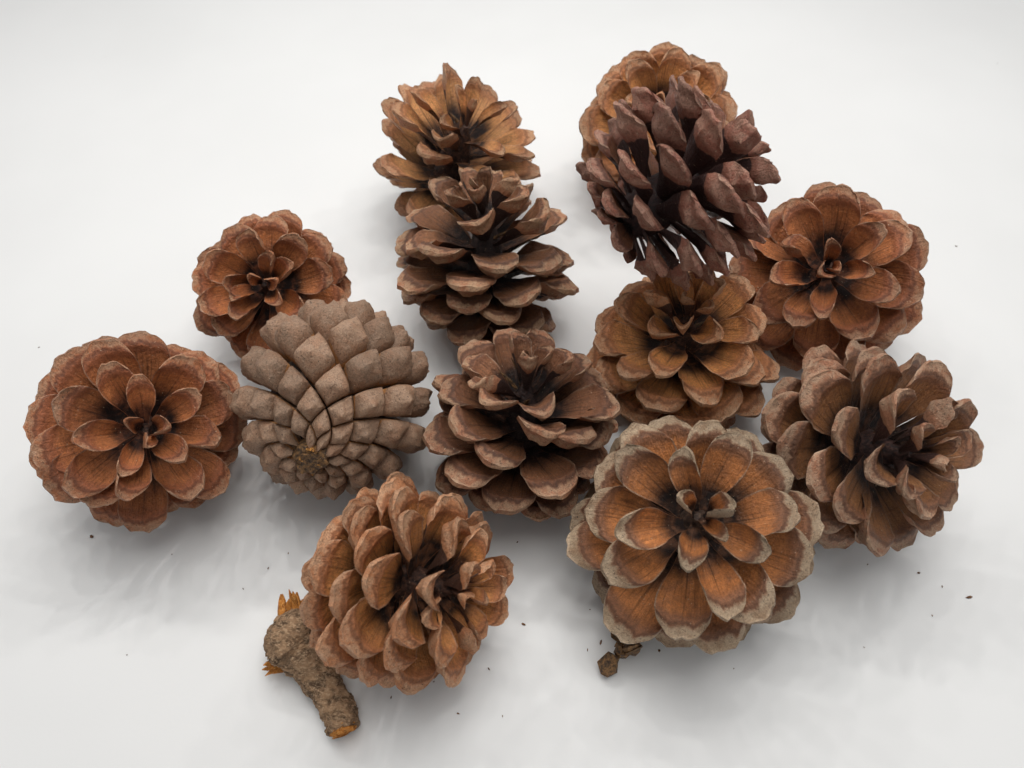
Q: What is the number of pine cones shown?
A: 13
